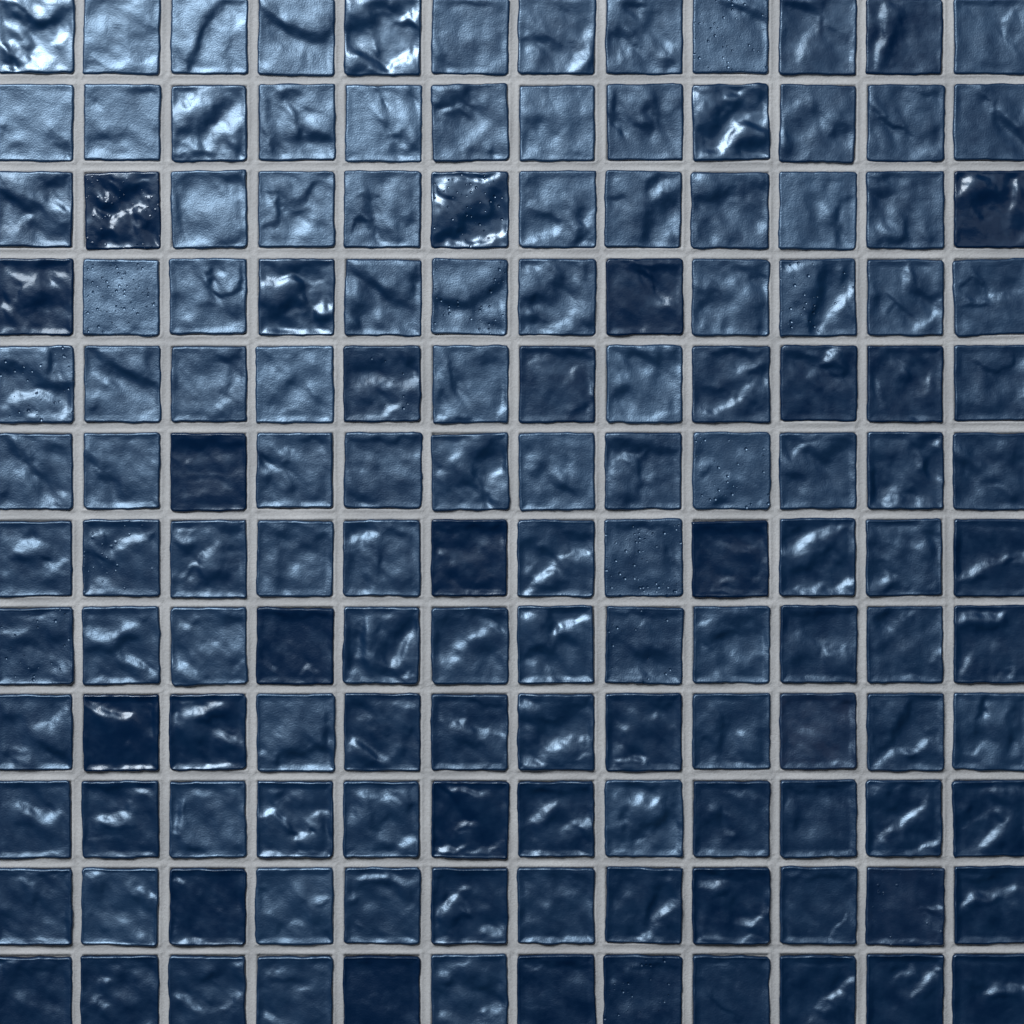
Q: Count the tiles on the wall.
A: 144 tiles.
